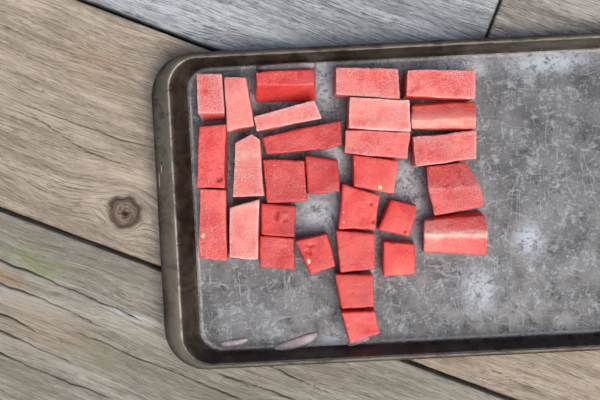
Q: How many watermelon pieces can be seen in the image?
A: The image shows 29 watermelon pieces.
